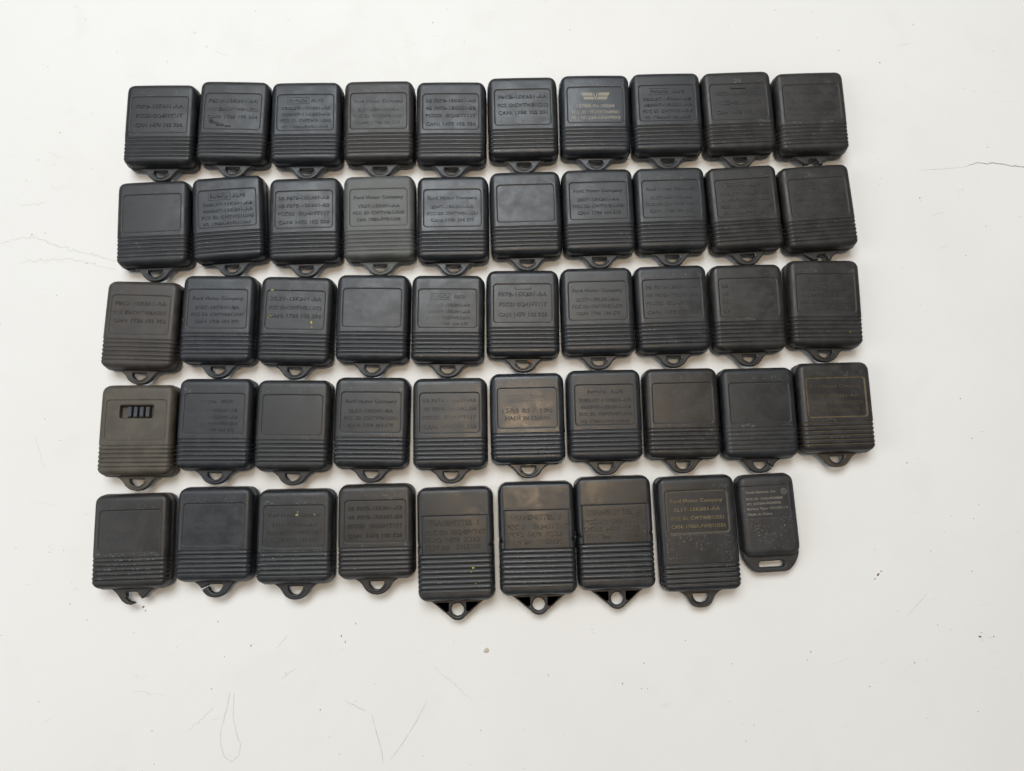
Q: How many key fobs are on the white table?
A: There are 49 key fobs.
